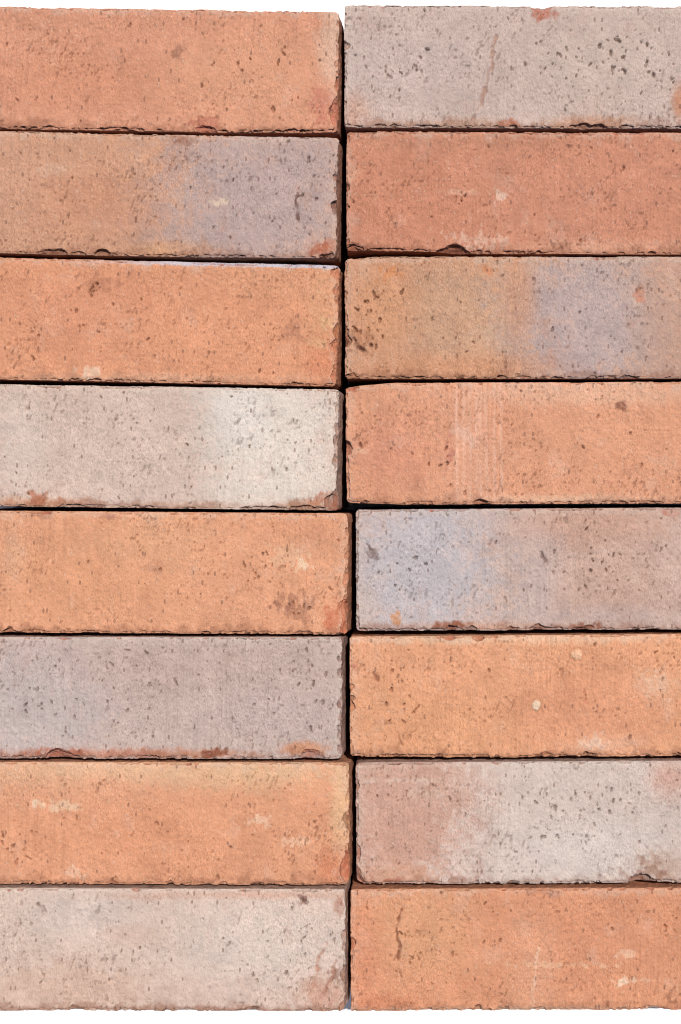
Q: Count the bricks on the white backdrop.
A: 16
